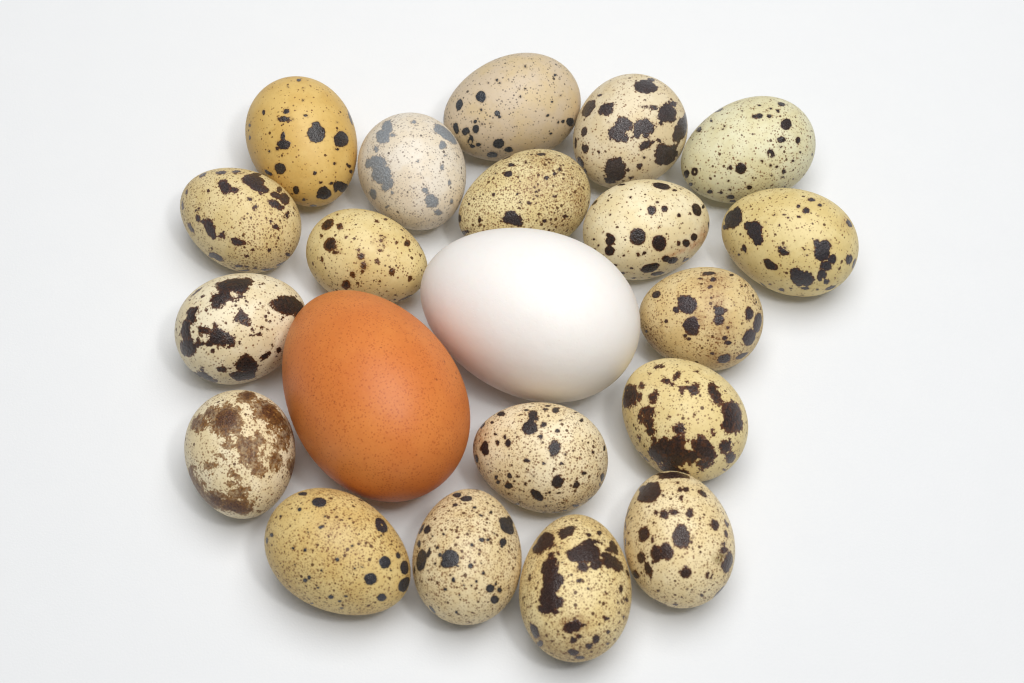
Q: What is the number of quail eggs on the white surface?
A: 19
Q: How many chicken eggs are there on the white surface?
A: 2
